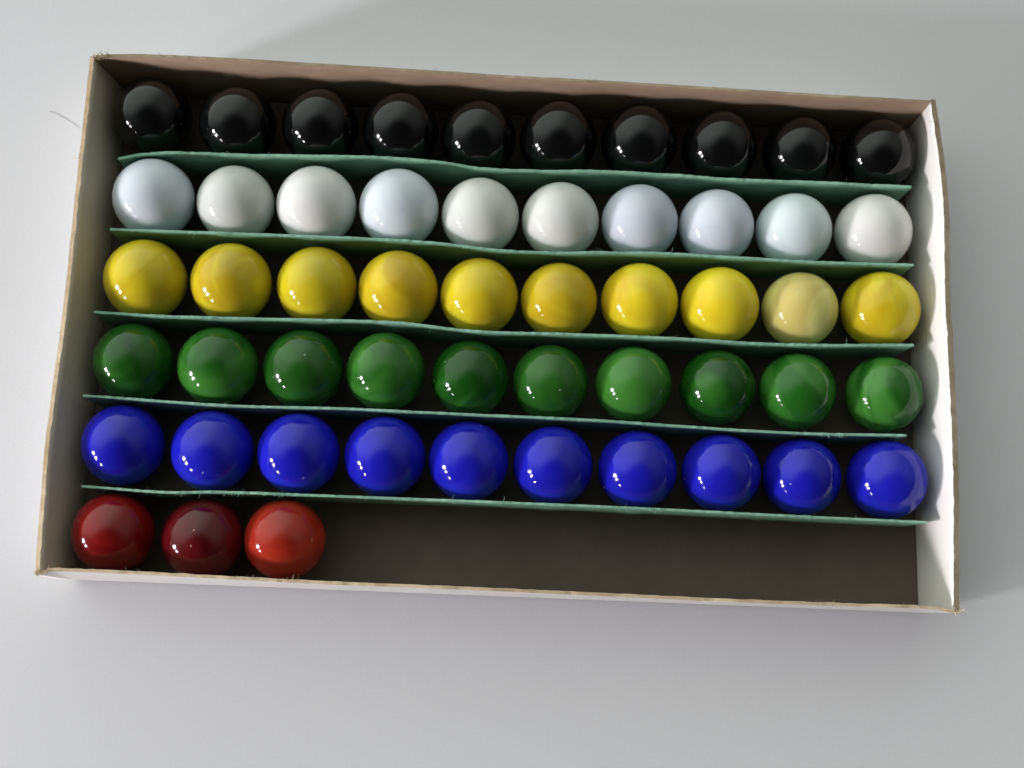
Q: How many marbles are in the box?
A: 53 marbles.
